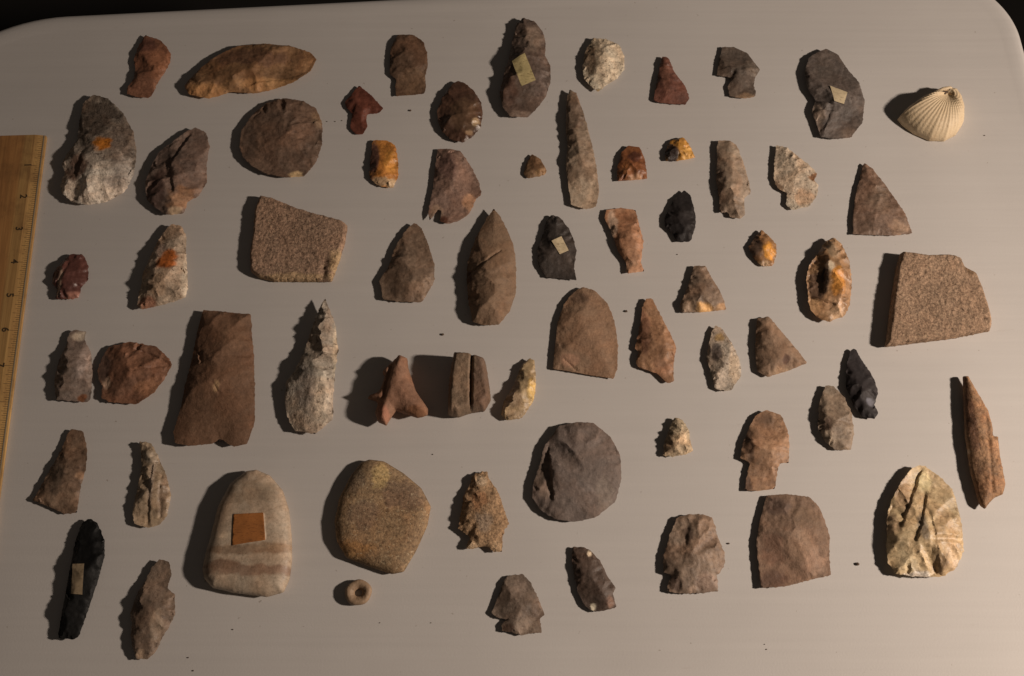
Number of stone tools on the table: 63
